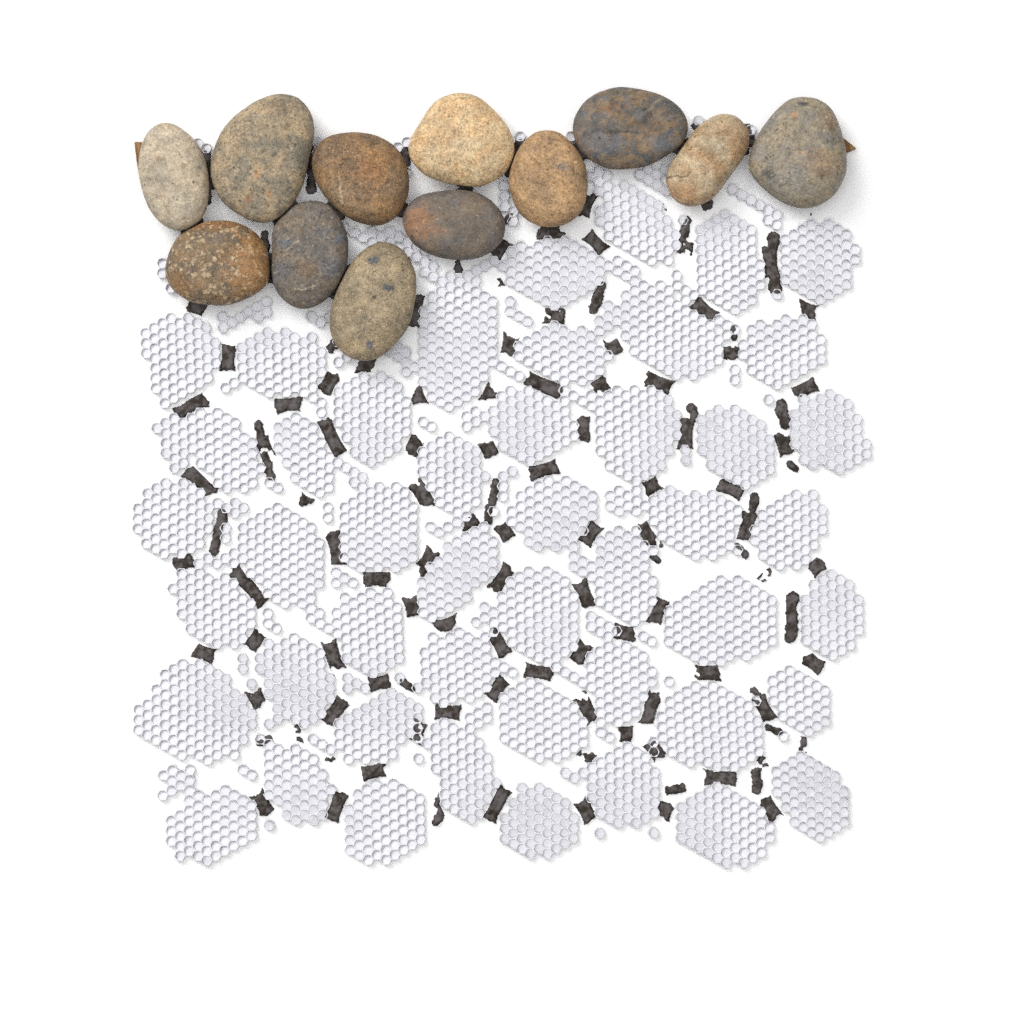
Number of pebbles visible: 12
